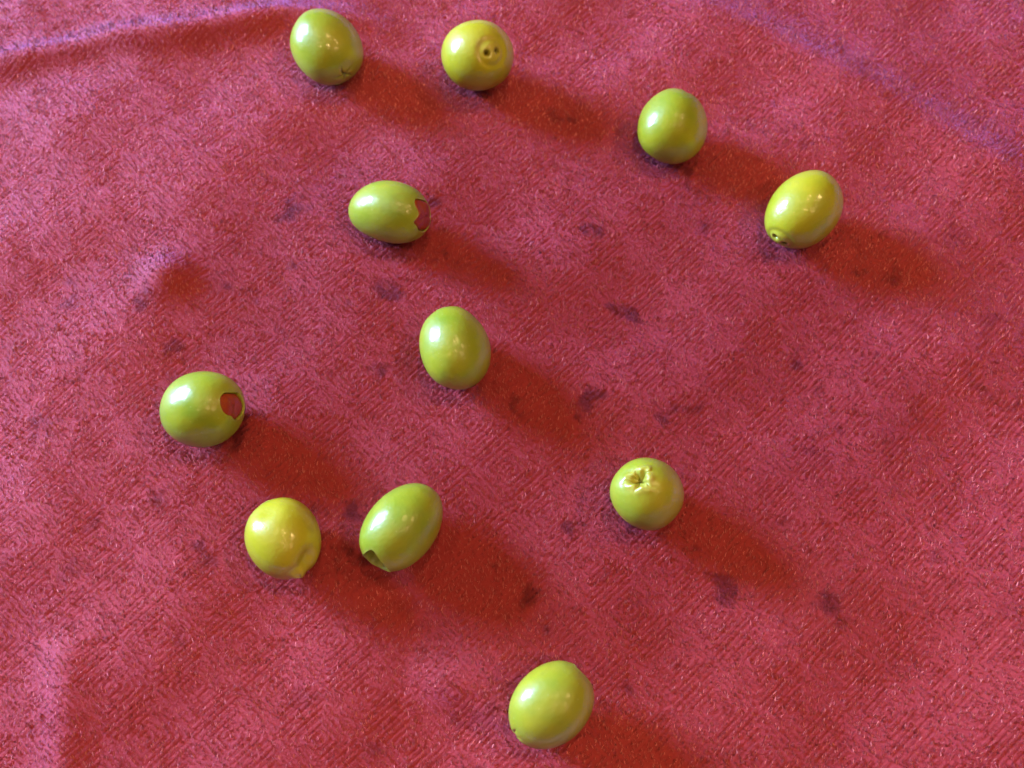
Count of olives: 11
